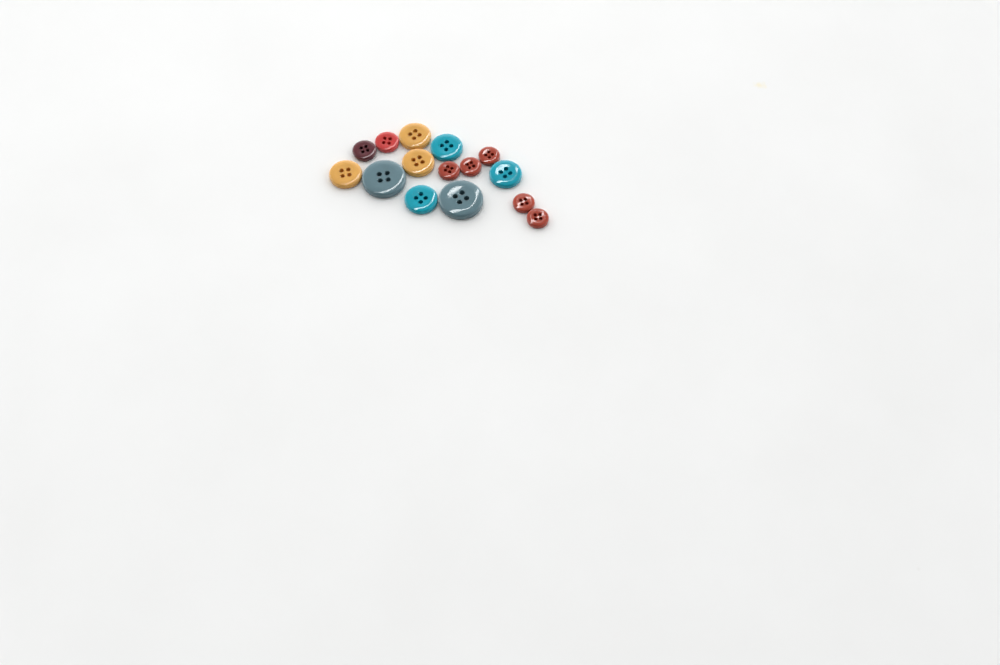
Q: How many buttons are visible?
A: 15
